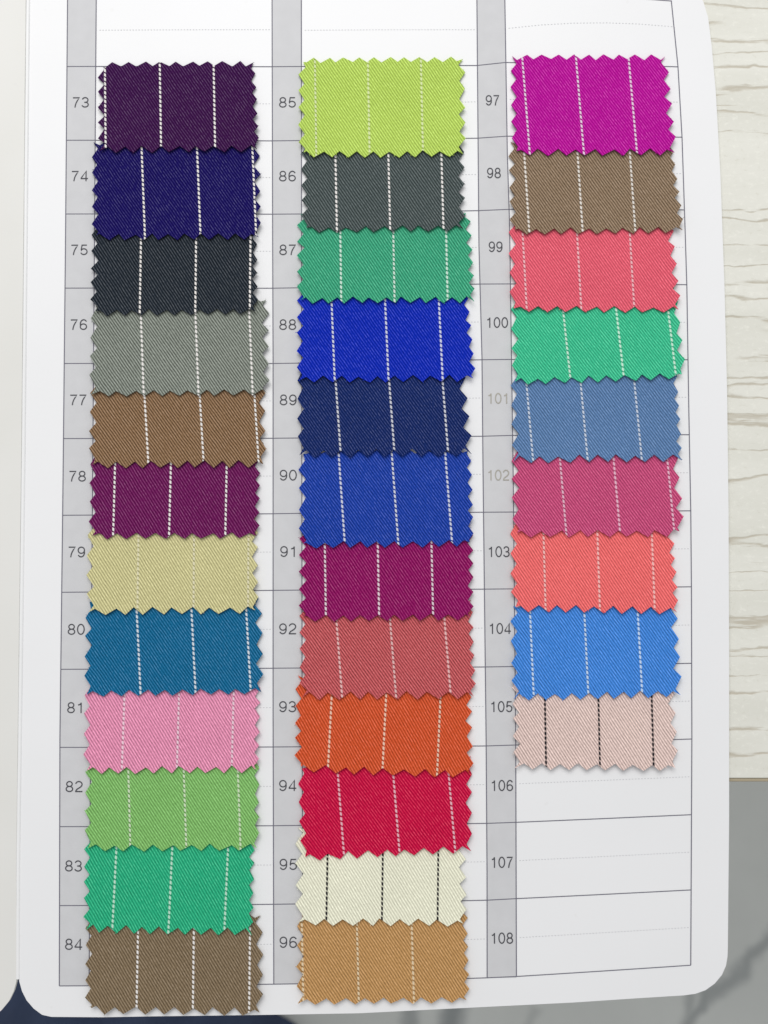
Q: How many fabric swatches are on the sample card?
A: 33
